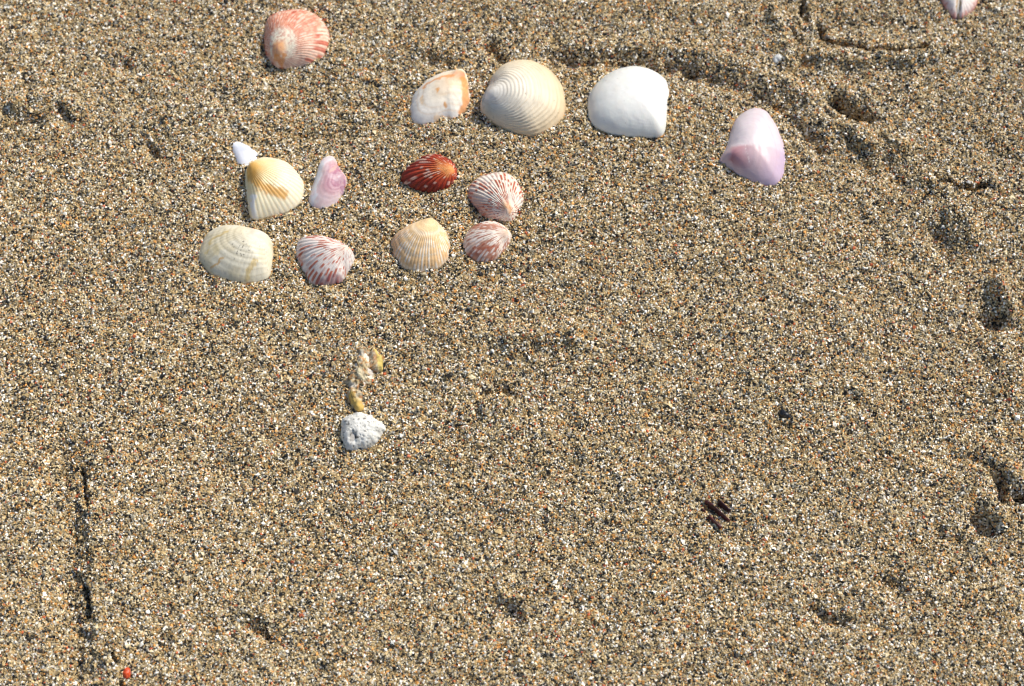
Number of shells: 15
